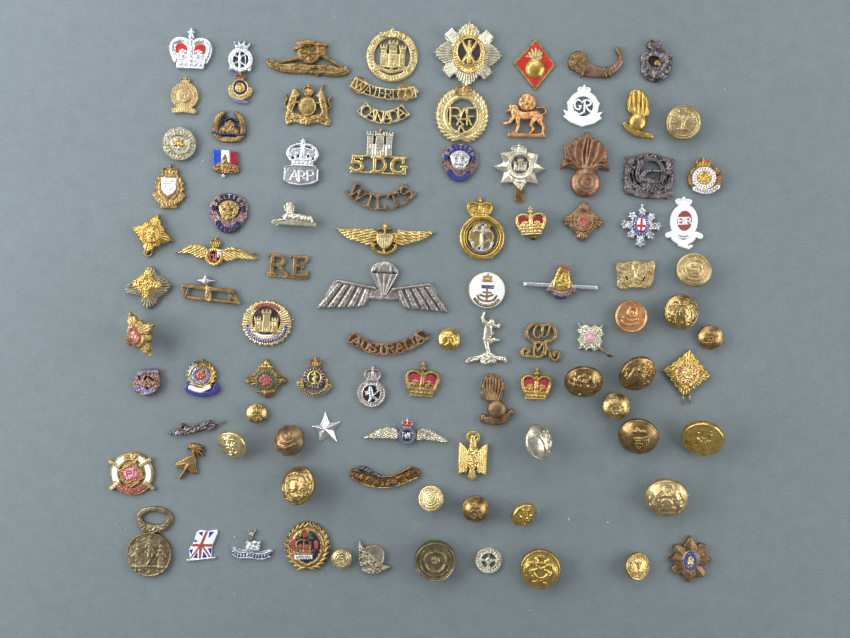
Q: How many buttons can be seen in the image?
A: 24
